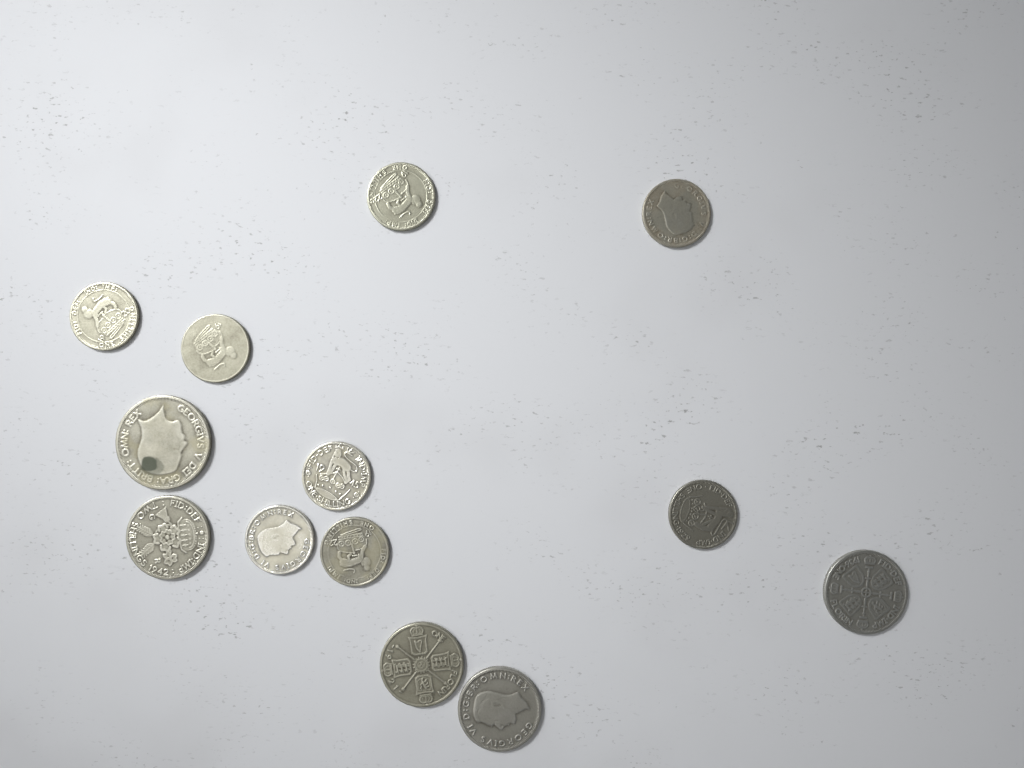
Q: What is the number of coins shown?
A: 13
